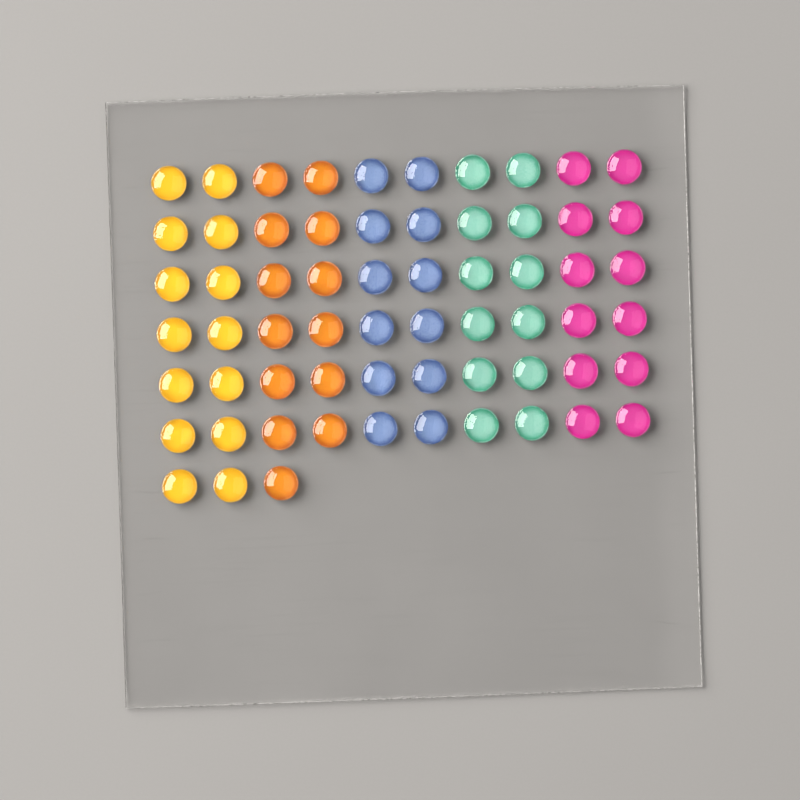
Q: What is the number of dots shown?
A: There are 63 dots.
